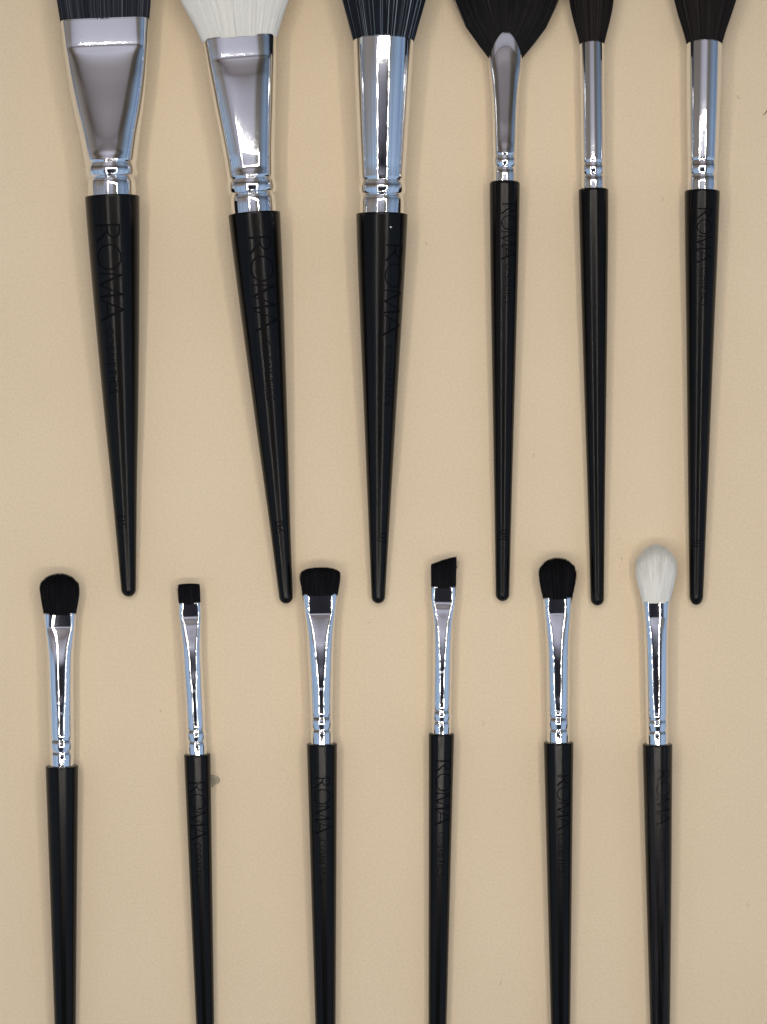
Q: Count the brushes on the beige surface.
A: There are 12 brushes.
